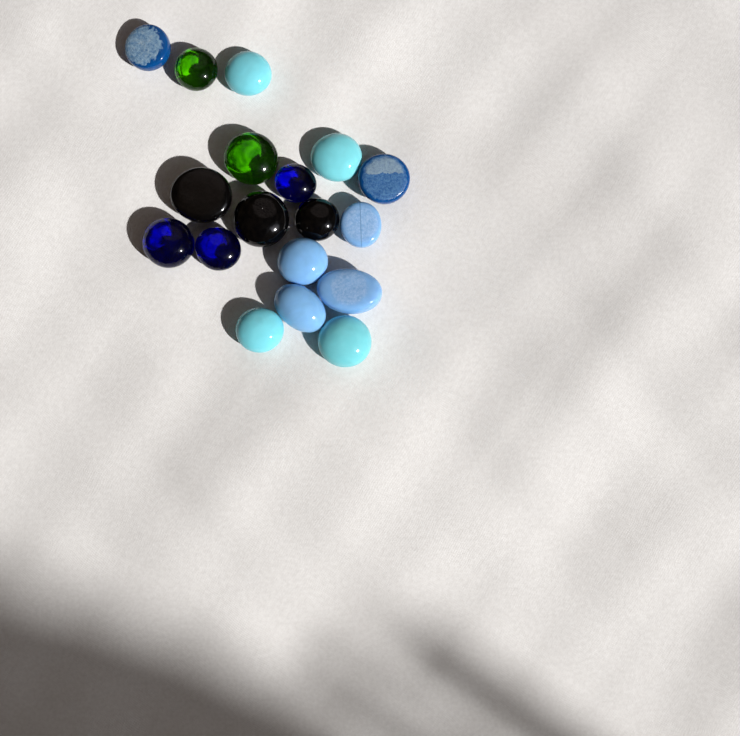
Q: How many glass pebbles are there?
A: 18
